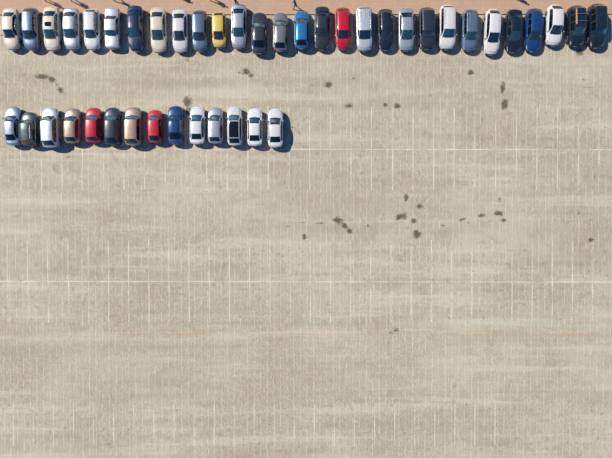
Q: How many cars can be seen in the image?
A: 43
